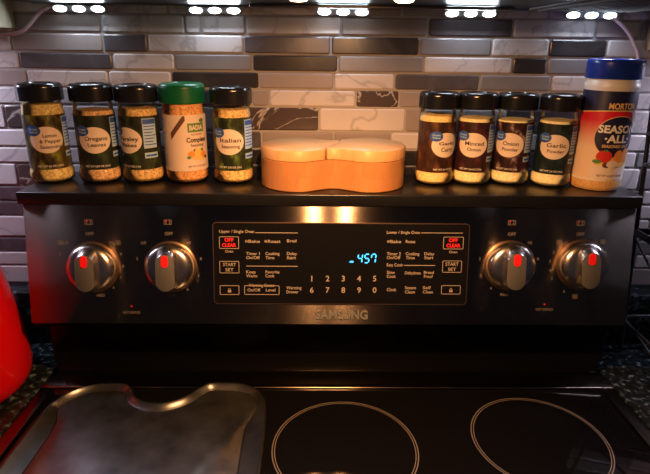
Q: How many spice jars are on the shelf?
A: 10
